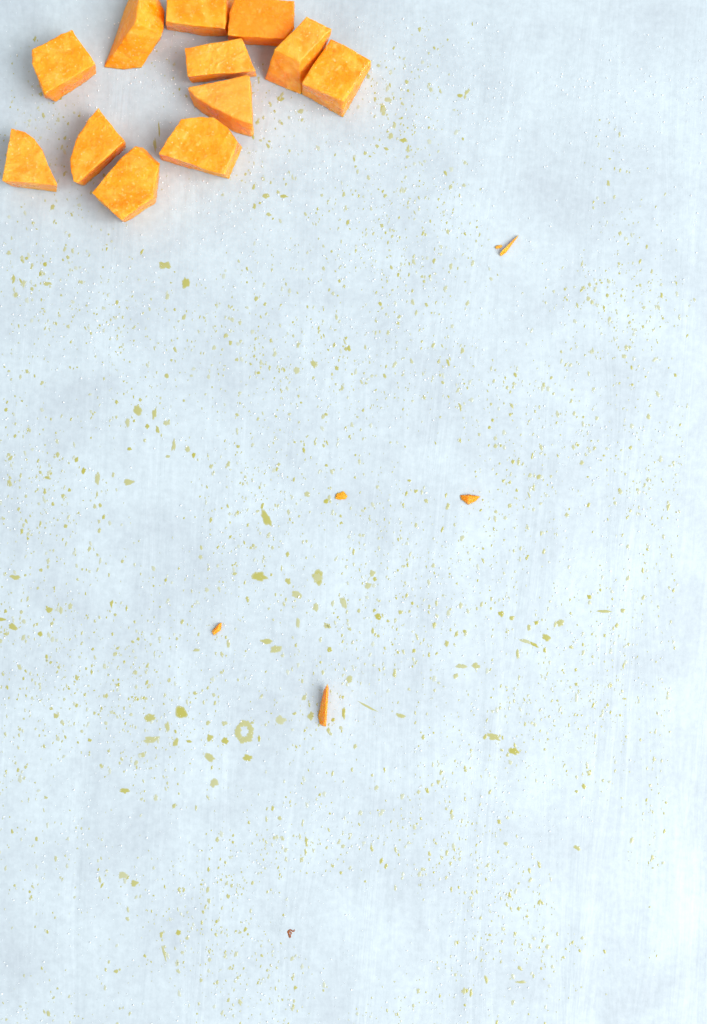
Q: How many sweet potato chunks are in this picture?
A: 12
